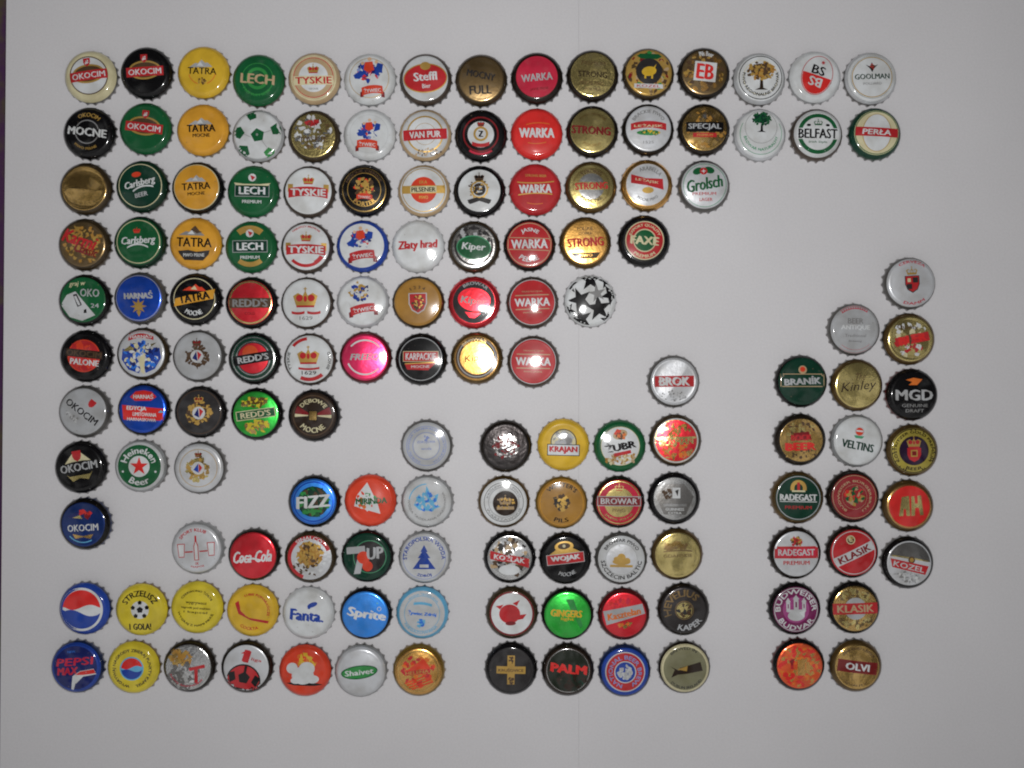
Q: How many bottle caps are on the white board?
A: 144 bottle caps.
